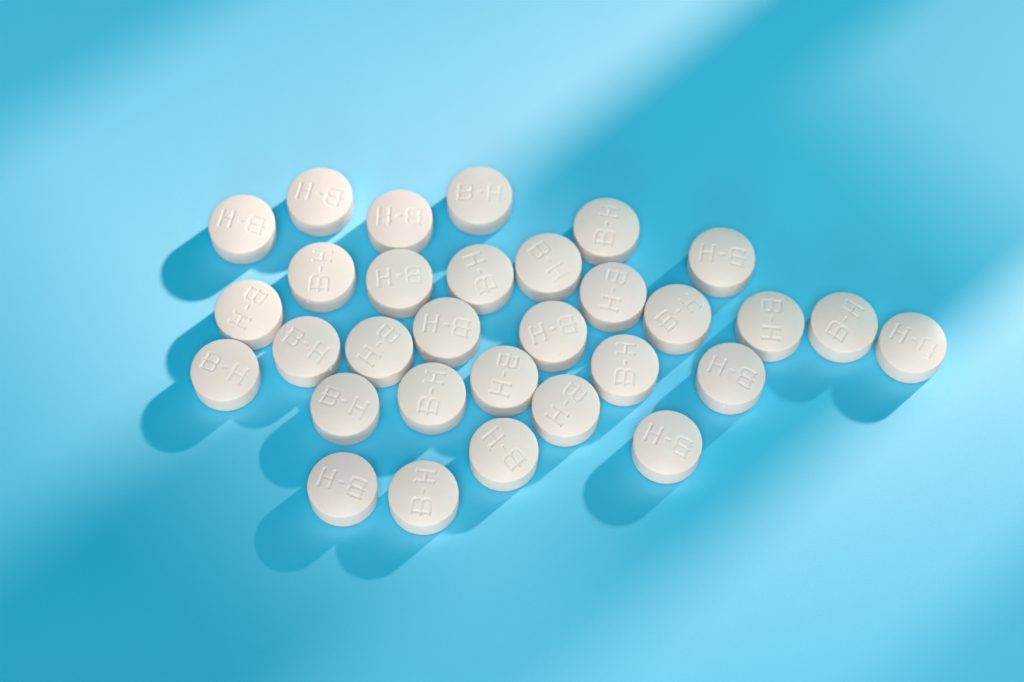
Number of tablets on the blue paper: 31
